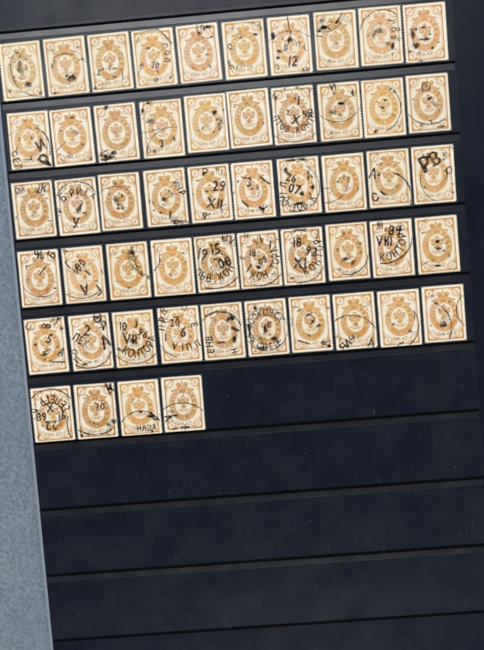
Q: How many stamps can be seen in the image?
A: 54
